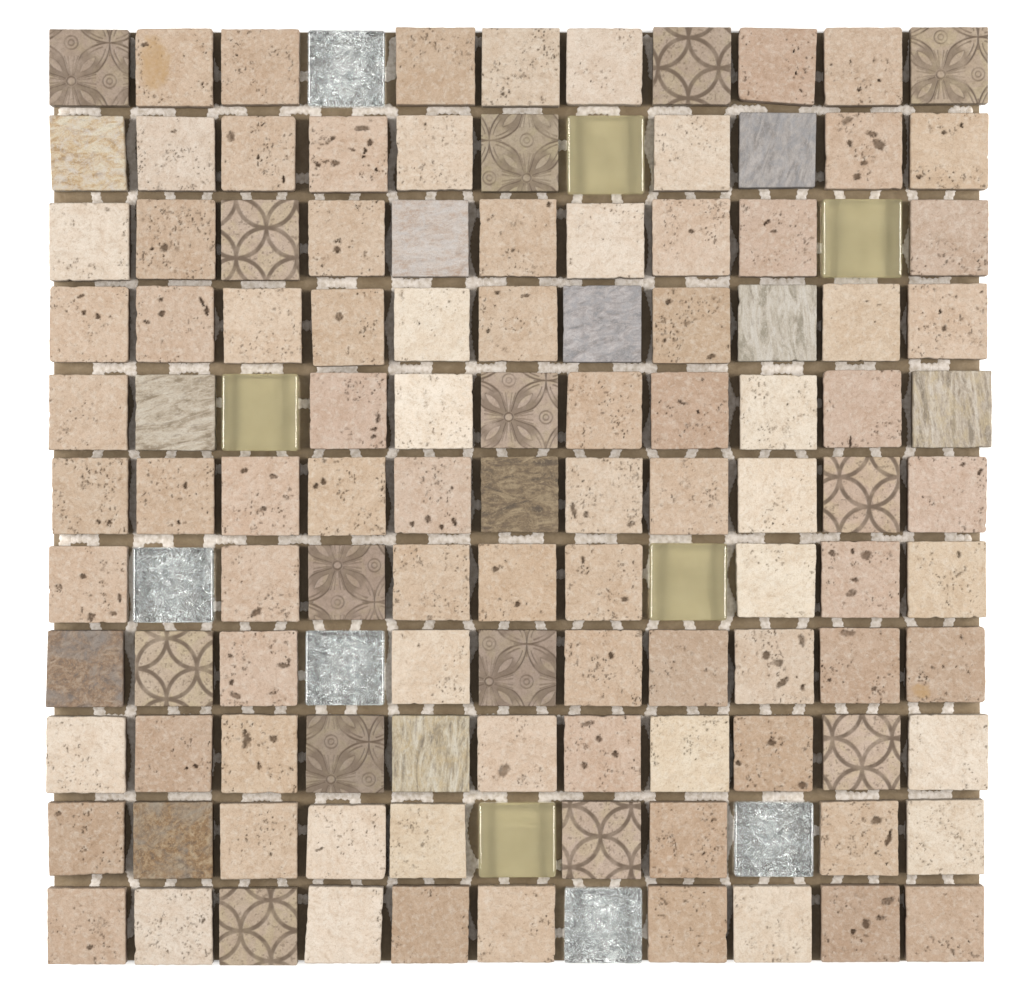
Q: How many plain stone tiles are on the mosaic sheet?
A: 97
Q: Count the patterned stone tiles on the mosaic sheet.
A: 14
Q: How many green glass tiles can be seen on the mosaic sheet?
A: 5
